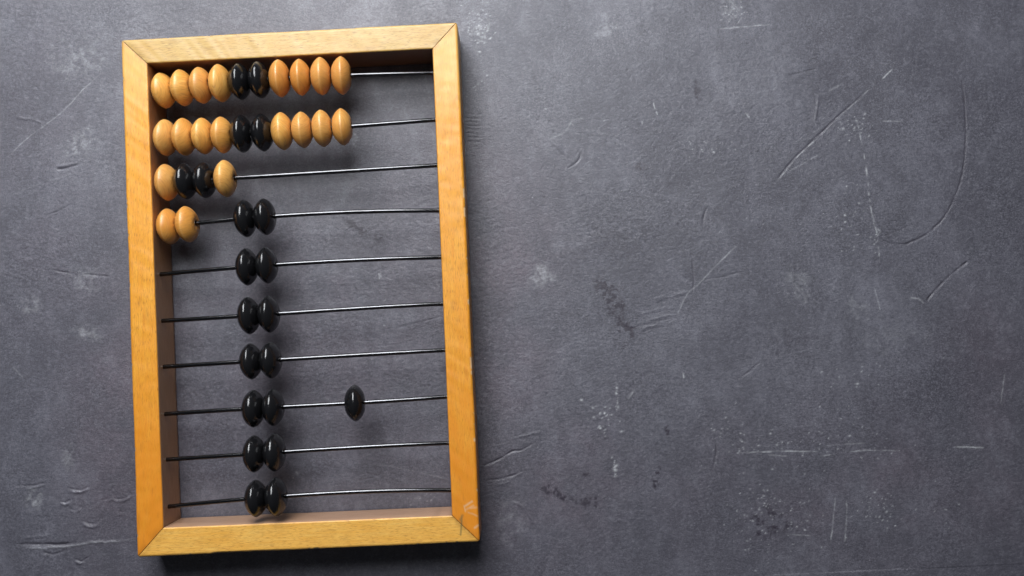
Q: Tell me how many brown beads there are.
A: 20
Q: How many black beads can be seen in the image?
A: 21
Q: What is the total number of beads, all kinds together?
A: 41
